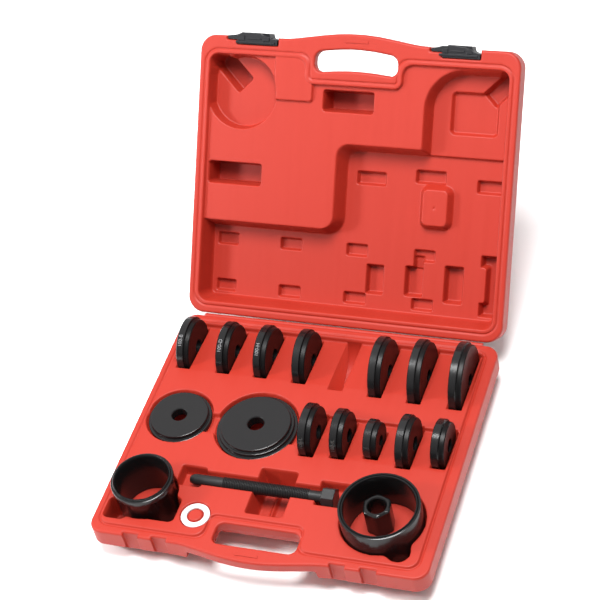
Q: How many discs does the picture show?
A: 14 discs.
